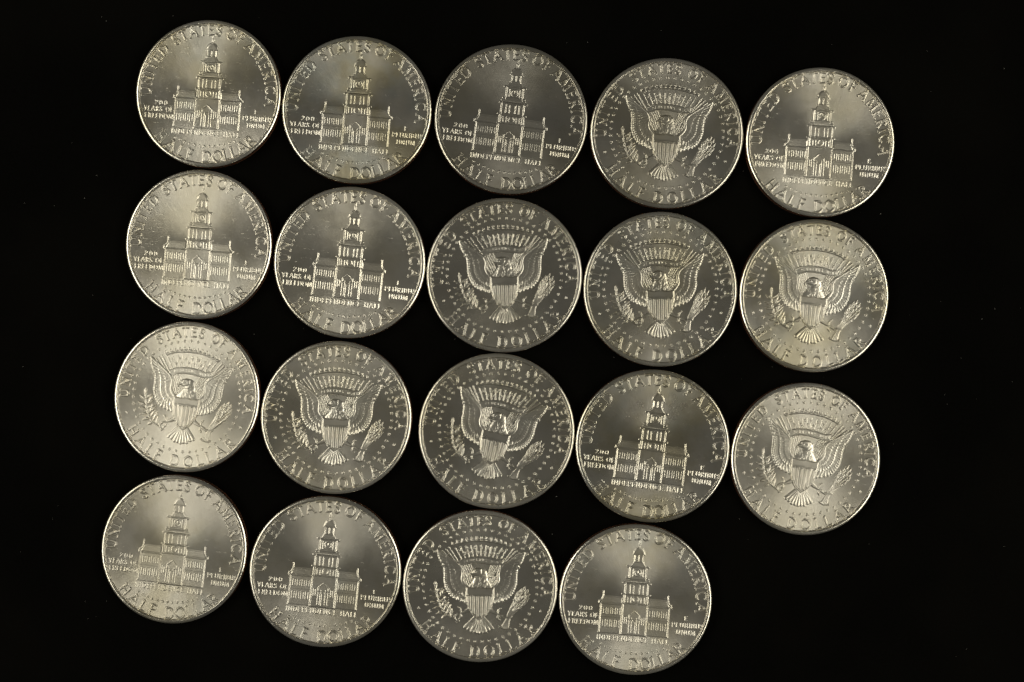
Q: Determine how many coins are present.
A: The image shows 19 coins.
